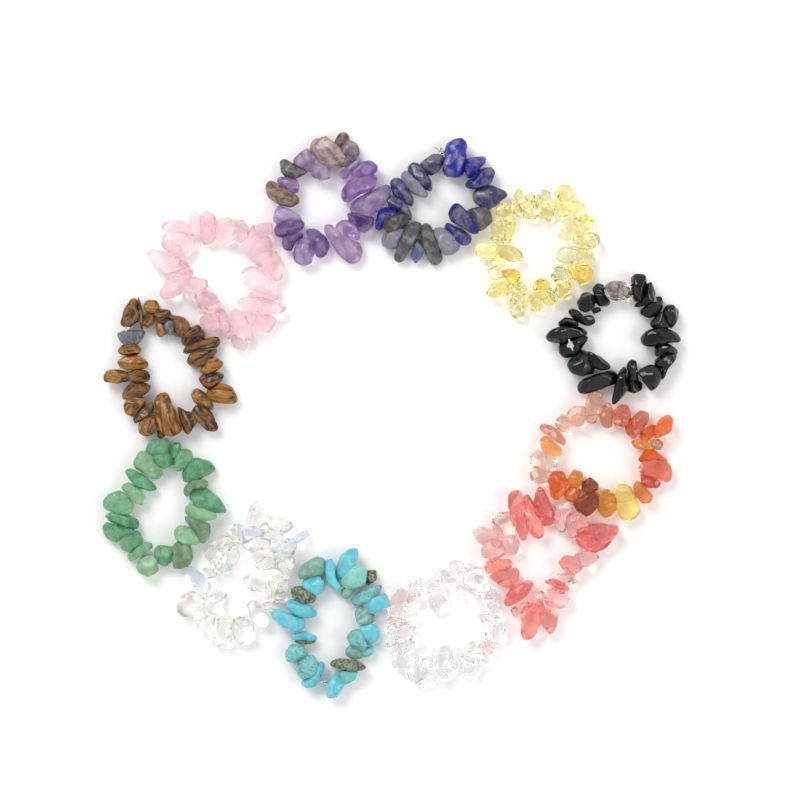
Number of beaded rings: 12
